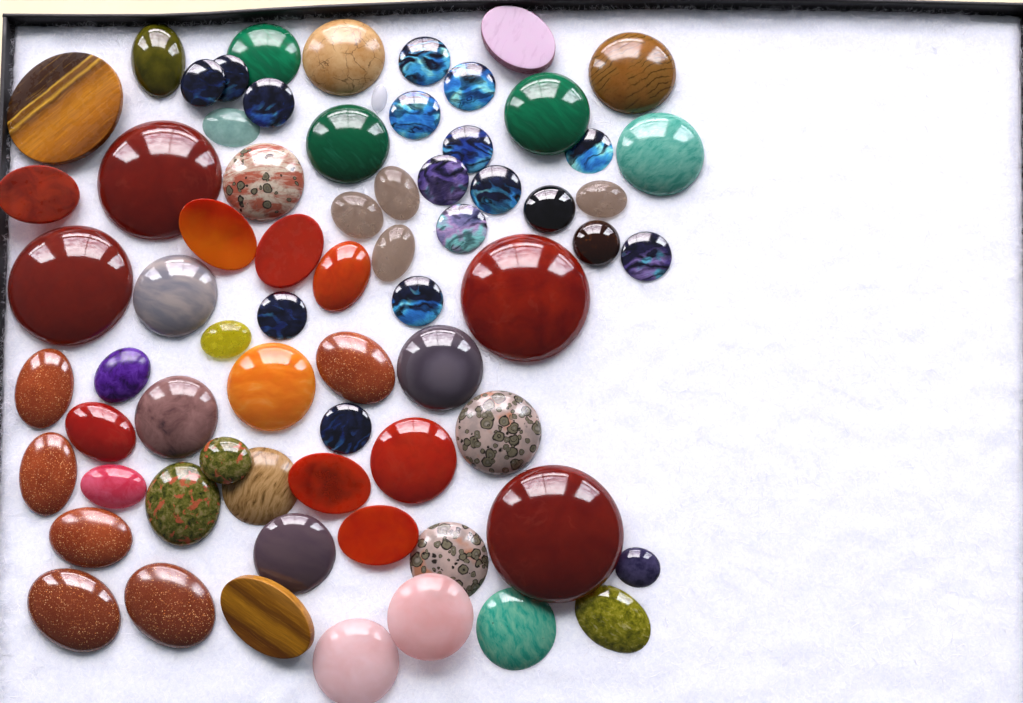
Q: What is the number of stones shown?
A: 70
